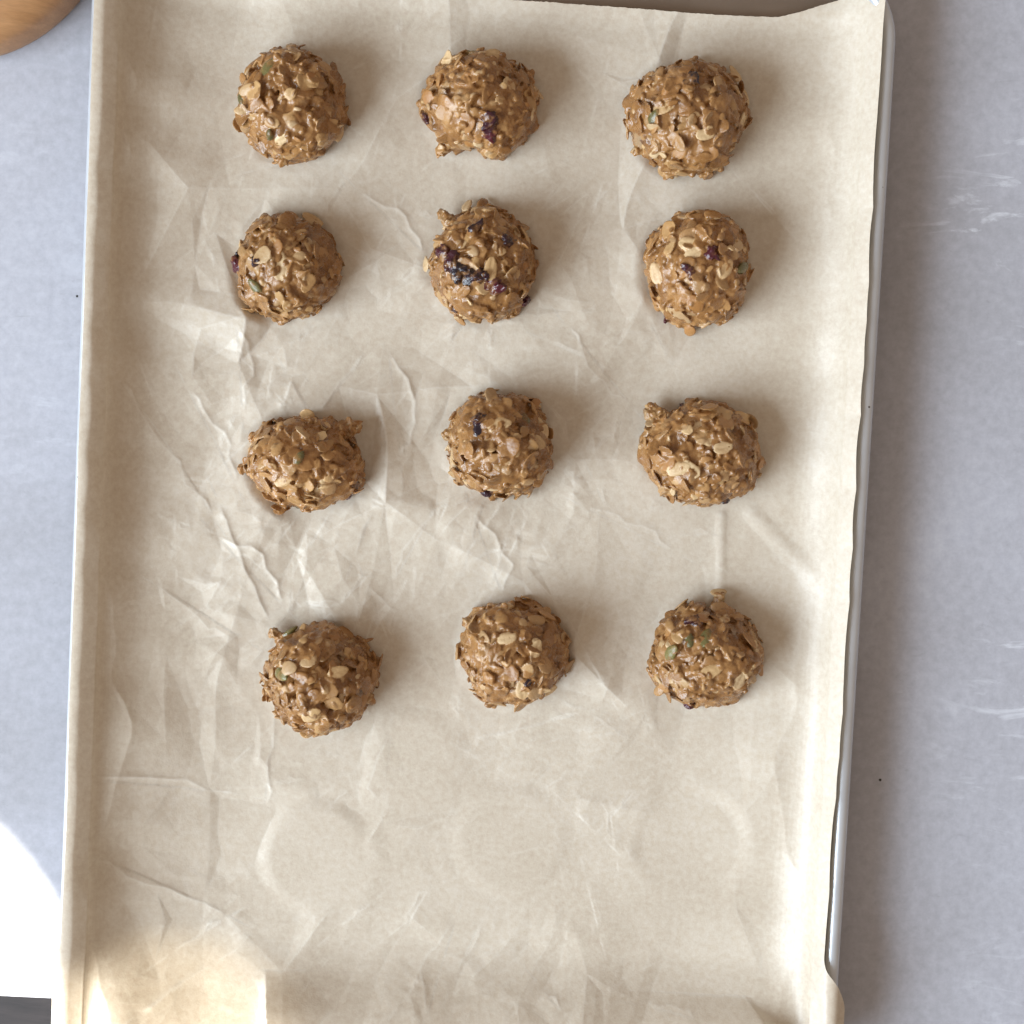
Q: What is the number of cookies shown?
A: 12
